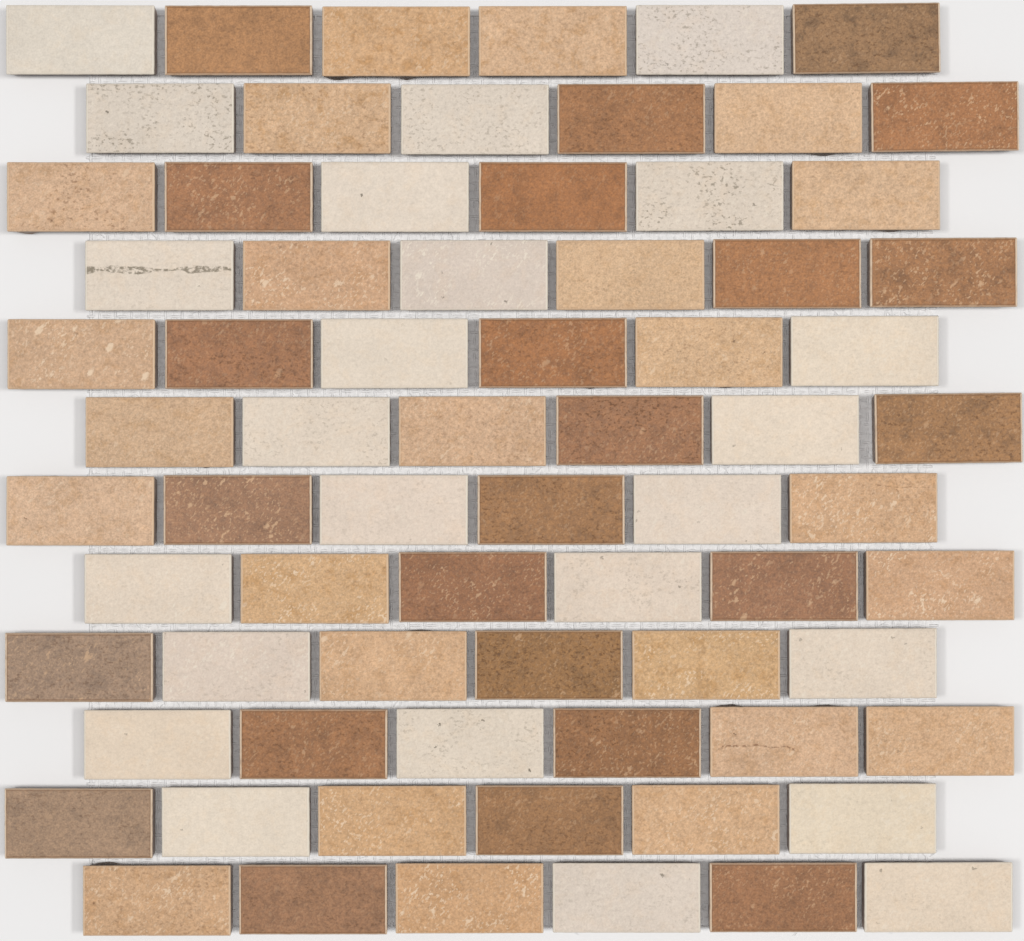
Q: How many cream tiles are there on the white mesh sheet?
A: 24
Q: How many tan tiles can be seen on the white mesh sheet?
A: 24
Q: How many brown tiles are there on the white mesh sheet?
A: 24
